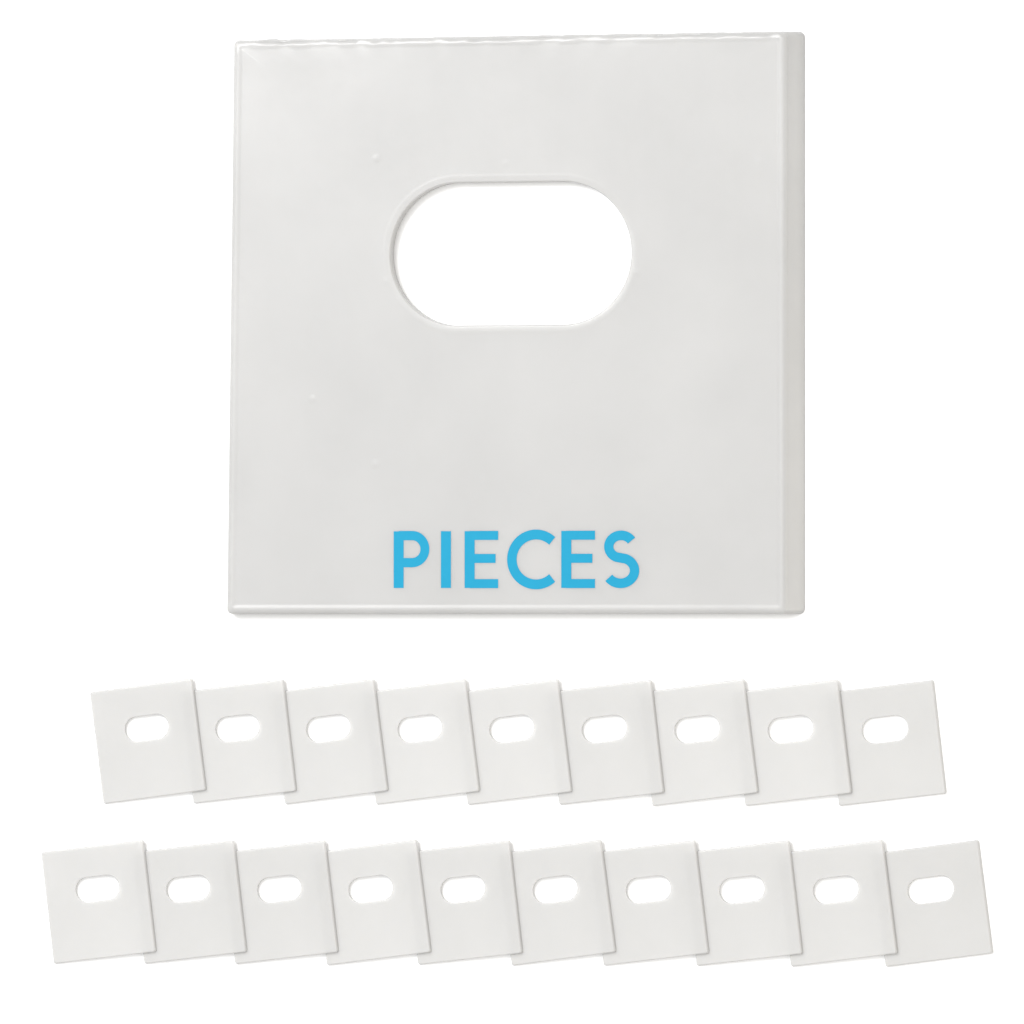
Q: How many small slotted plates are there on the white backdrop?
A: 19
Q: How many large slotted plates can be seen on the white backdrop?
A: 1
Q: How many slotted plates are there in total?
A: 20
